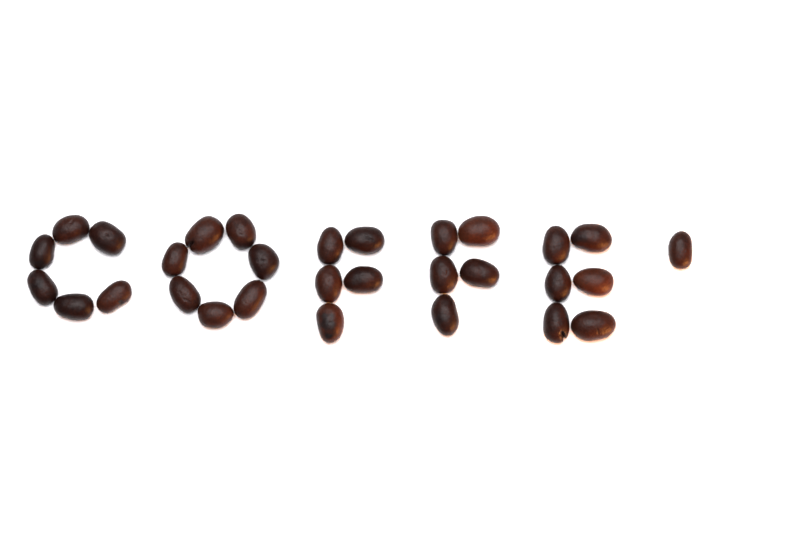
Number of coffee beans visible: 30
